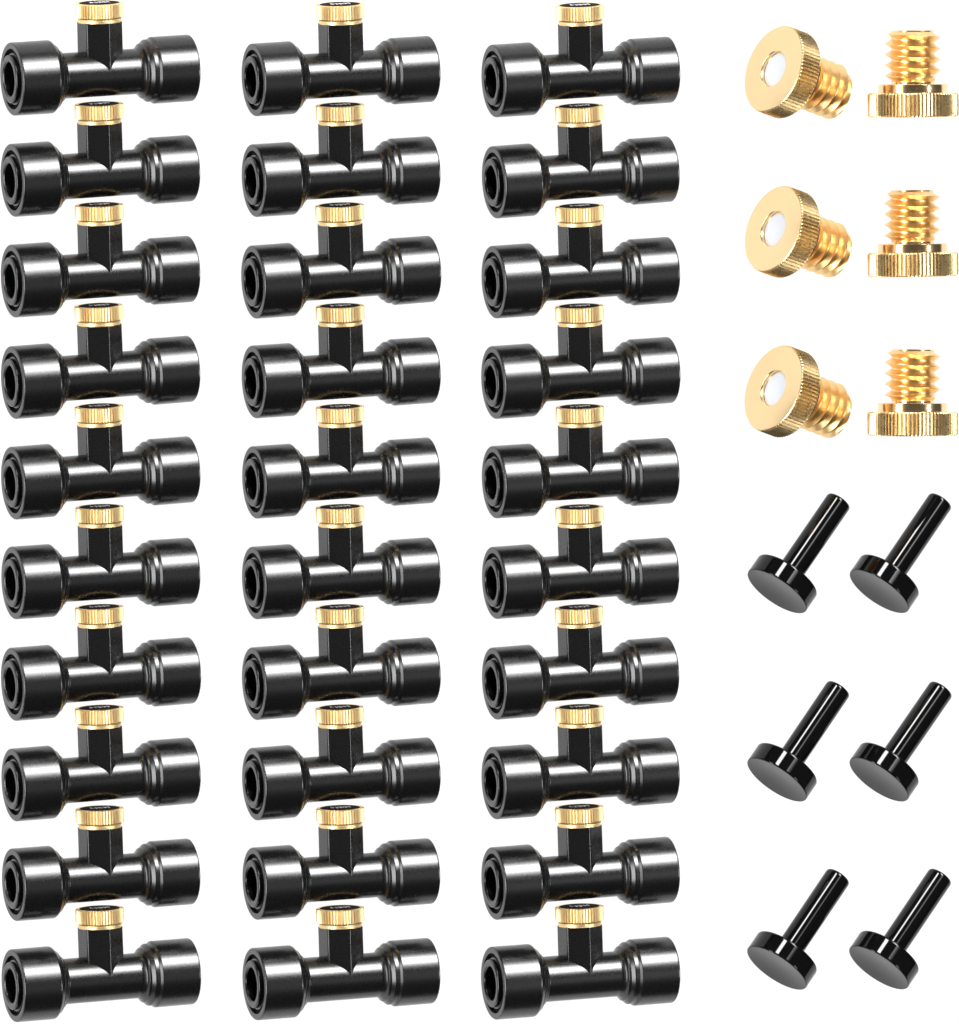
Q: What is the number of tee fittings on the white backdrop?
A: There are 30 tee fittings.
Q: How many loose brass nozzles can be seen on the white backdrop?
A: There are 6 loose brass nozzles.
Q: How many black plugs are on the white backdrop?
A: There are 6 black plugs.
